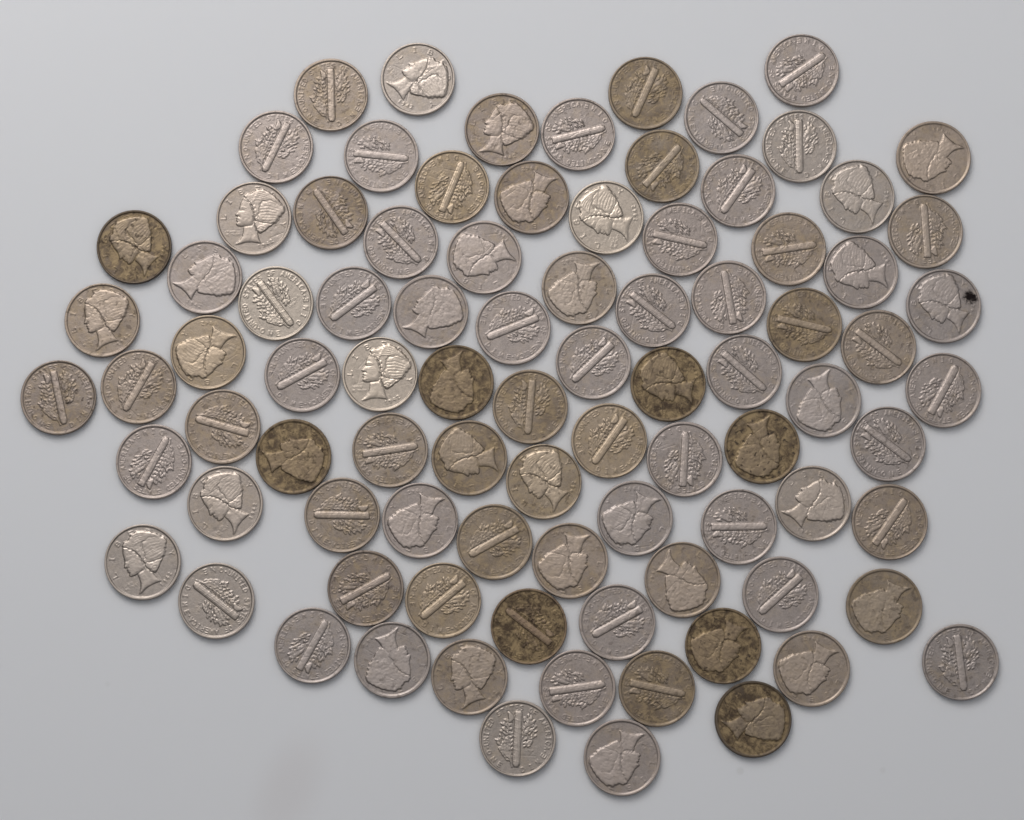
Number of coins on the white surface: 89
